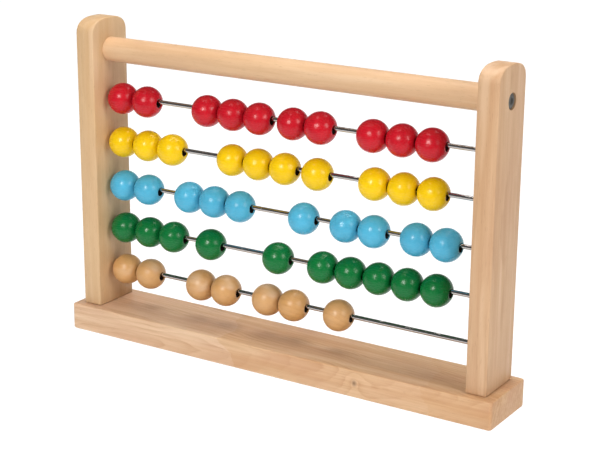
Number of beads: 47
